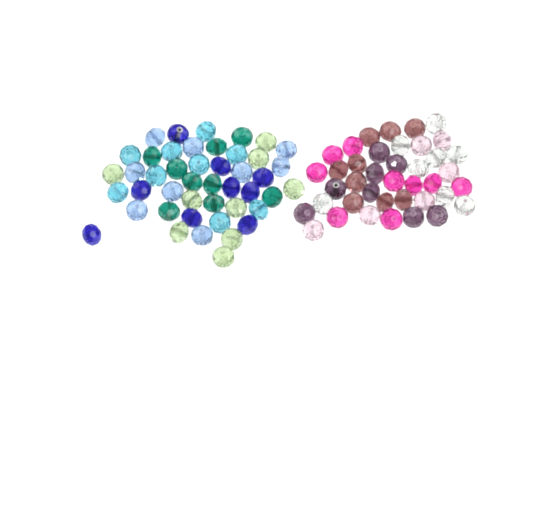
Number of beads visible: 85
